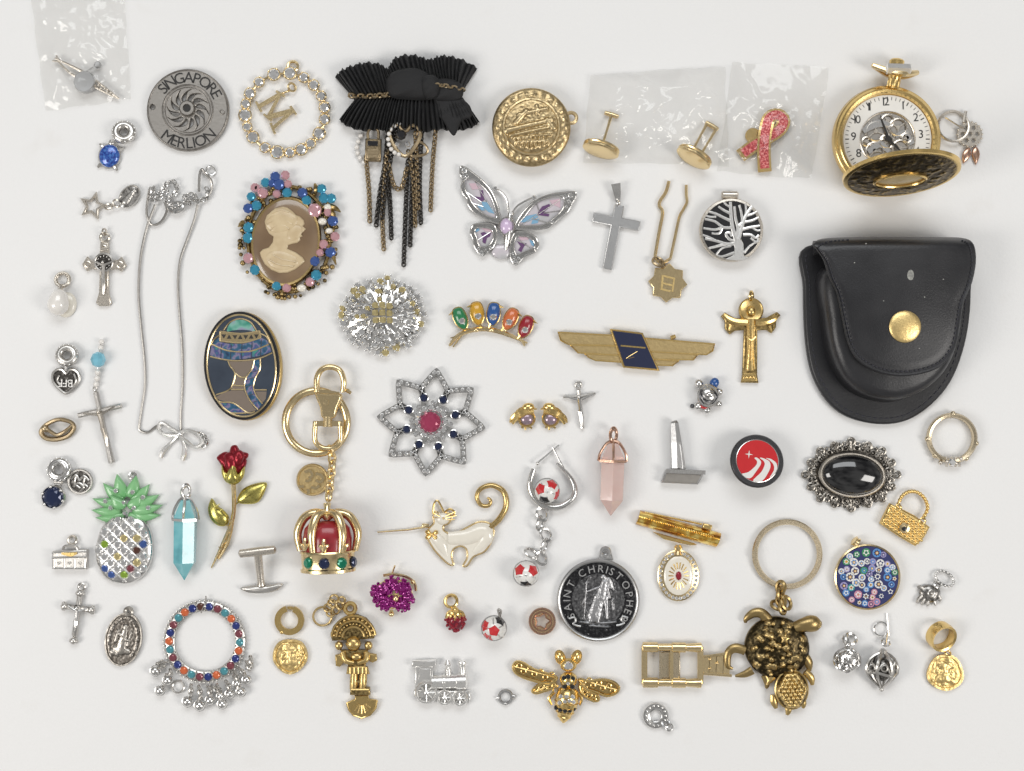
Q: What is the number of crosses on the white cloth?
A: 6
